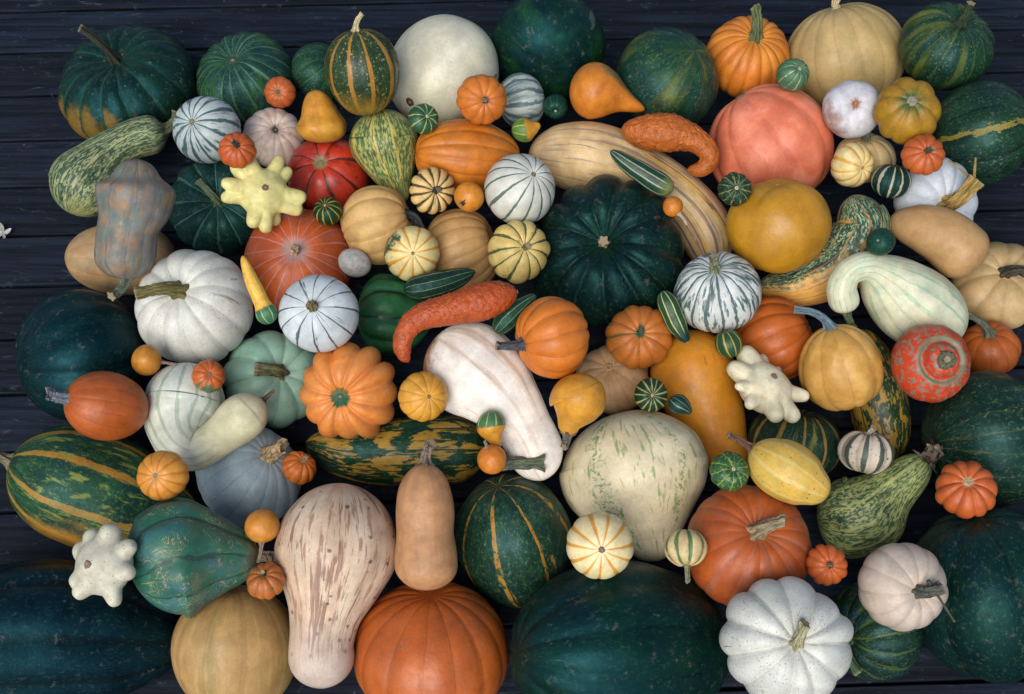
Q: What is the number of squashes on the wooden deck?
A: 127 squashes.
